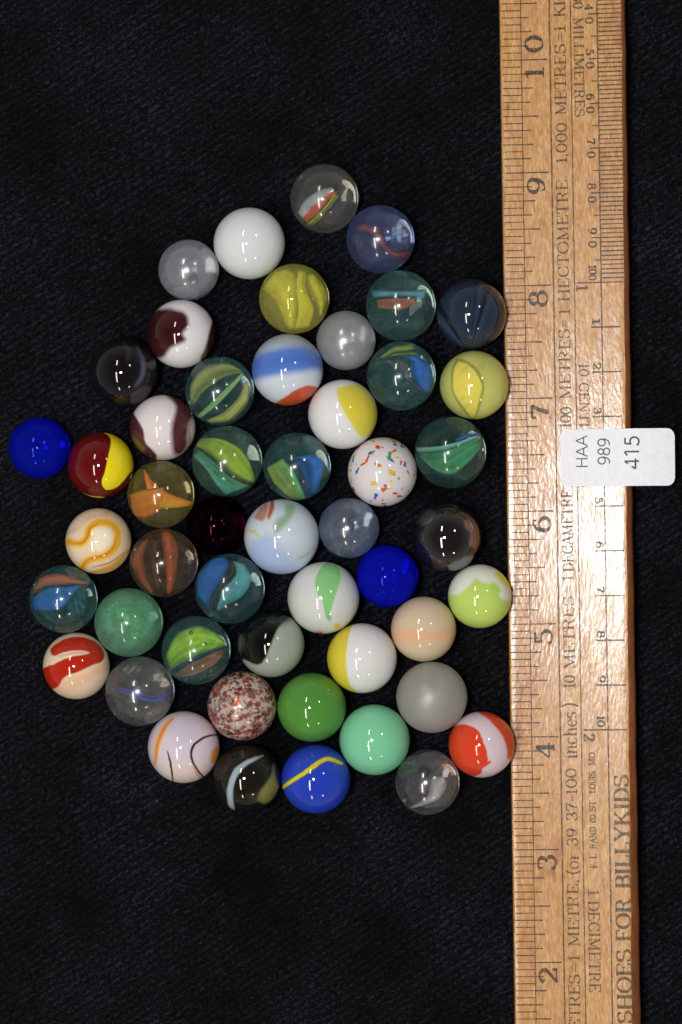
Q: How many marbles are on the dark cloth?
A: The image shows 50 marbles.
